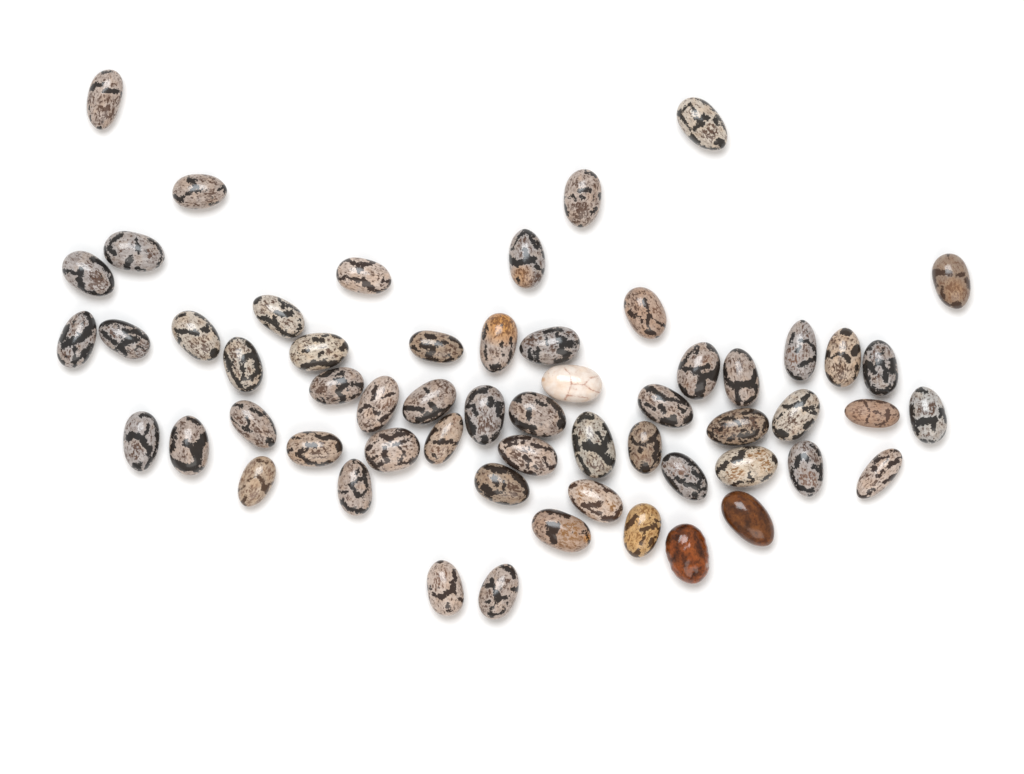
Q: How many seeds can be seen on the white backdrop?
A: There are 58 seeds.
